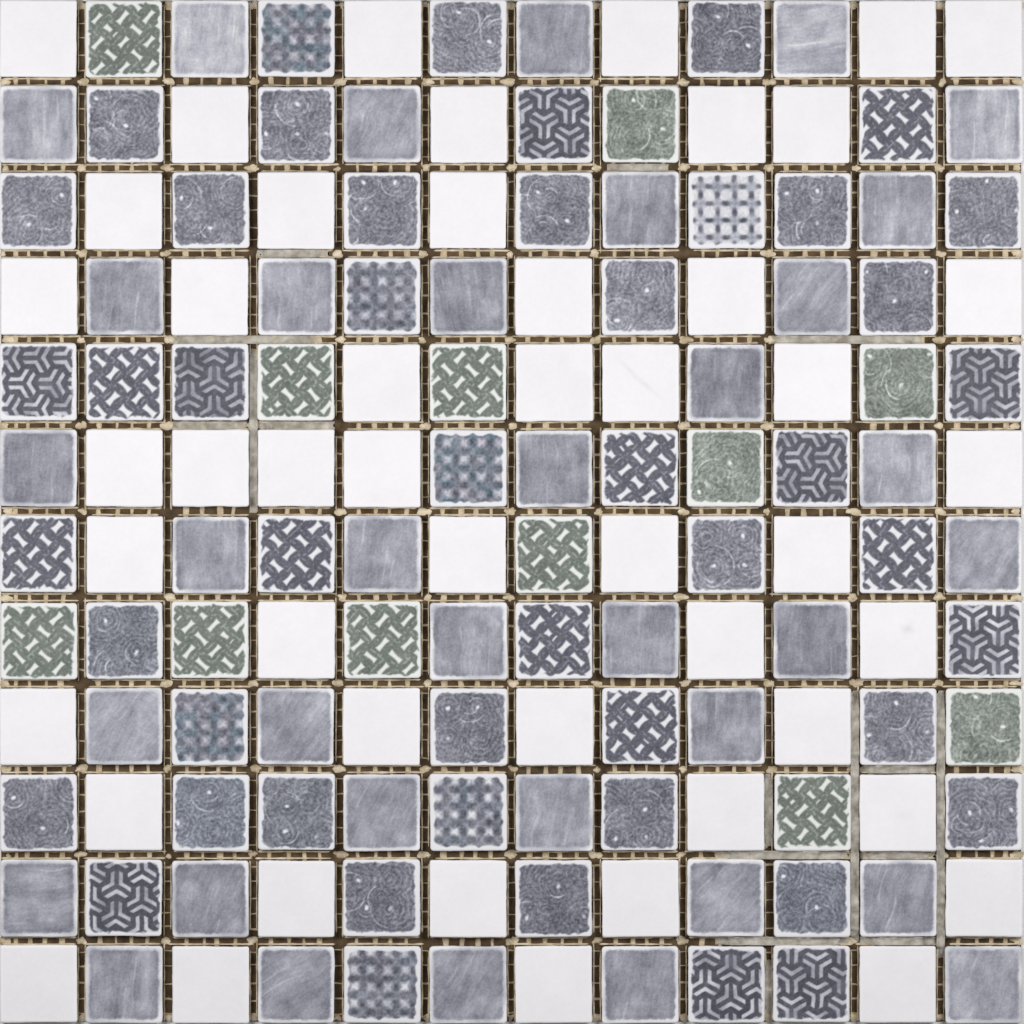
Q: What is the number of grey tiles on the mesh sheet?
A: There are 84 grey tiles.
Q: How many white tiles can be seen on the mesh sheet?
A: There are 48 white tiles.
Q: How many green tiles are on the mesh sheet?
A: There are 12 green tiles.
